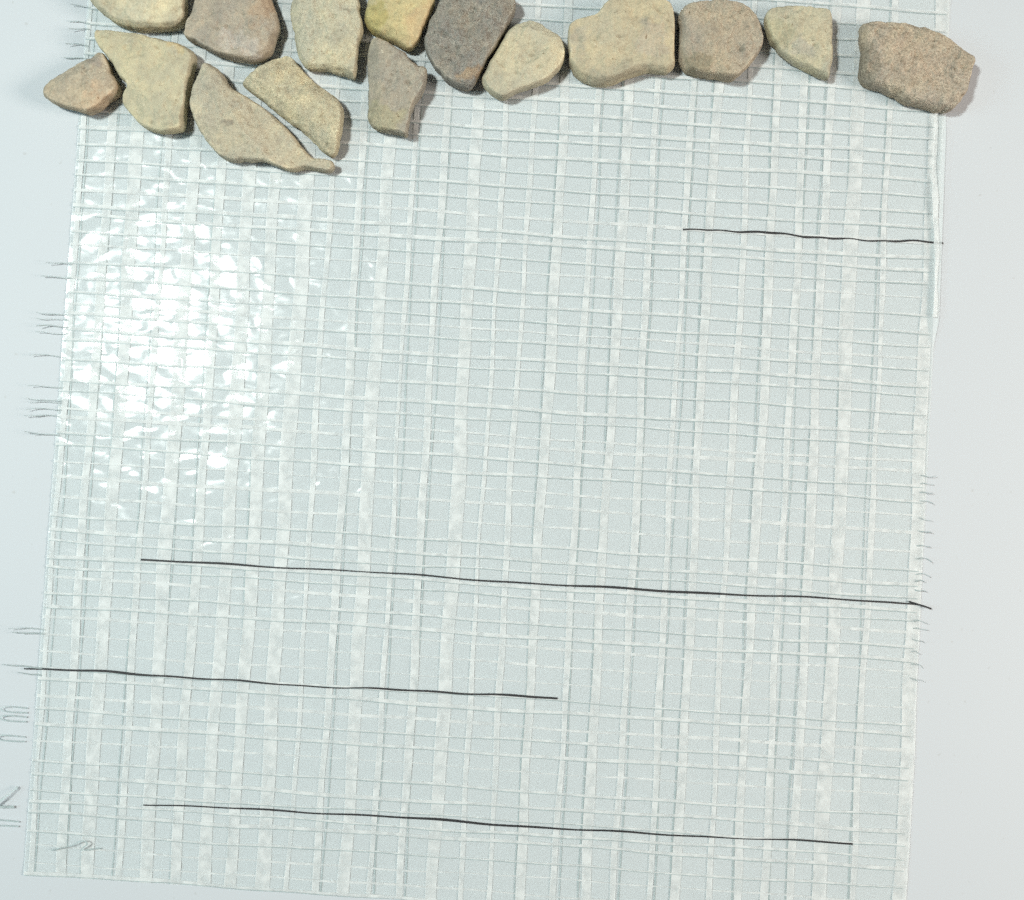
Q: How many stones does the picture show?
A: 15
